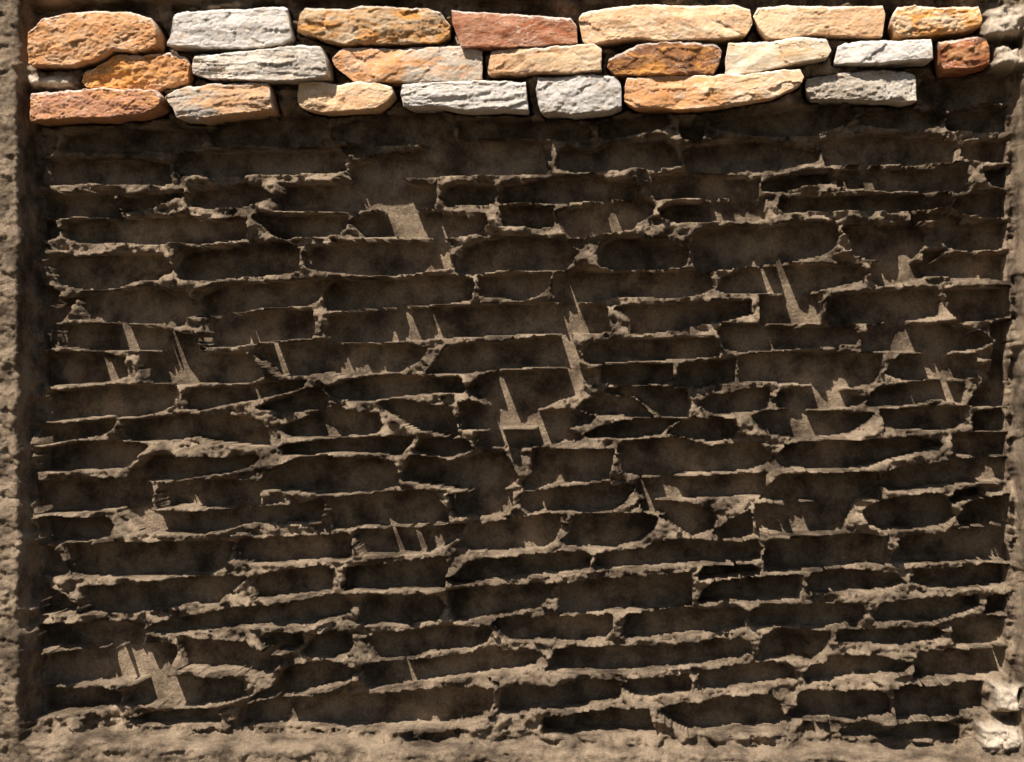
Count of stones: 22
